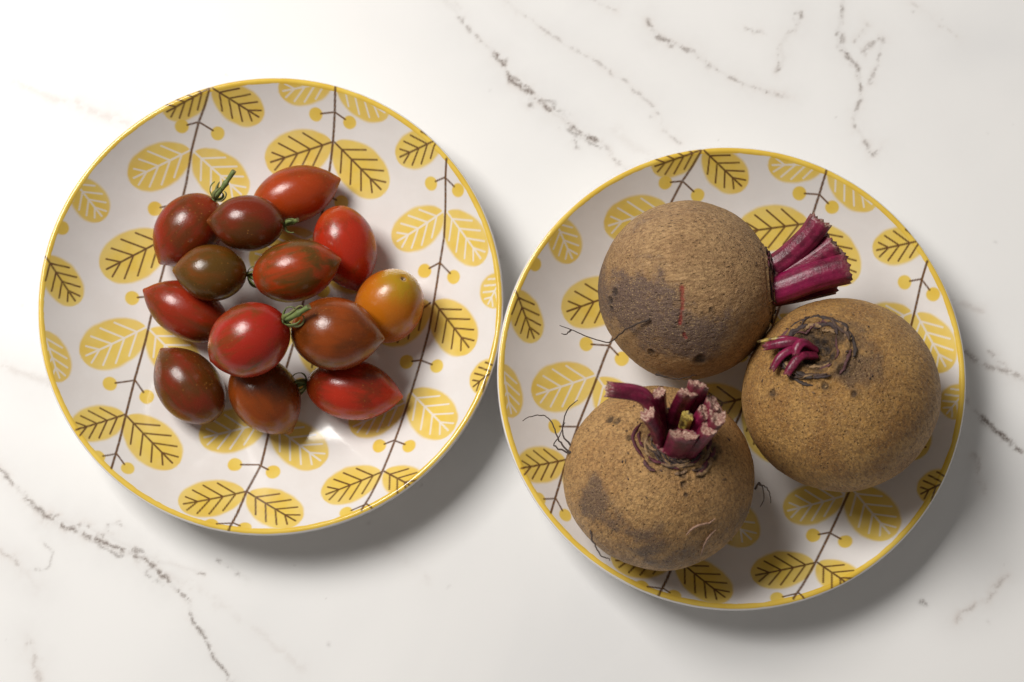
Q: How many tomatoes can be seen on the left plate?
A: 13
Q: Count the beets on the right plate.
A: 3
